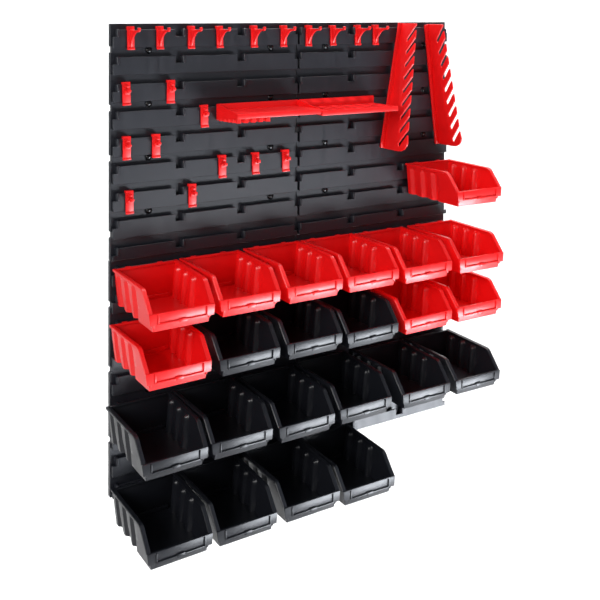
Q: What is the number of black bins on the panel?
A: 13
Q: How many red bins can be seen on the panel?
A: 10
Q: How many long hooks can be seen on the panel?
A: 10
